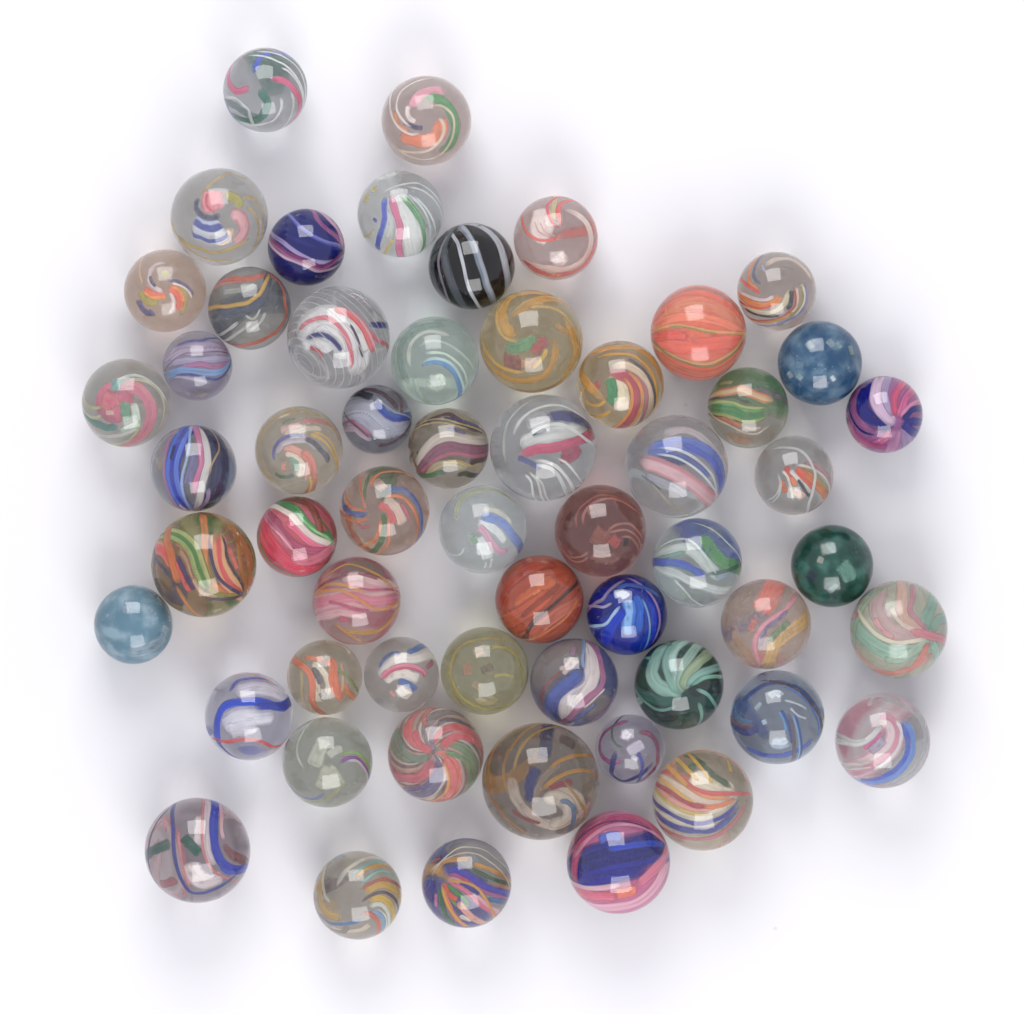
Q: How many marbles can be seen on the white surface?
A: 57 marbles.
